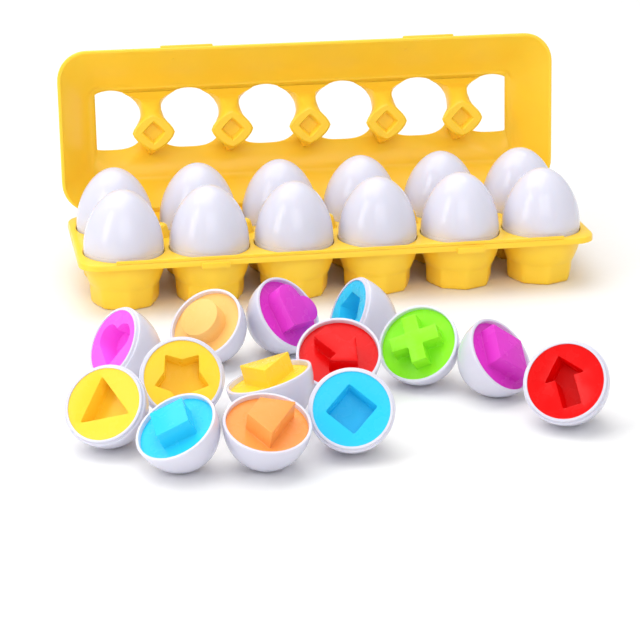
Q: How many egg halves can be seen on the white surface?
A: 14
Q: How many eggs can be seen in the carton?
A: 12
